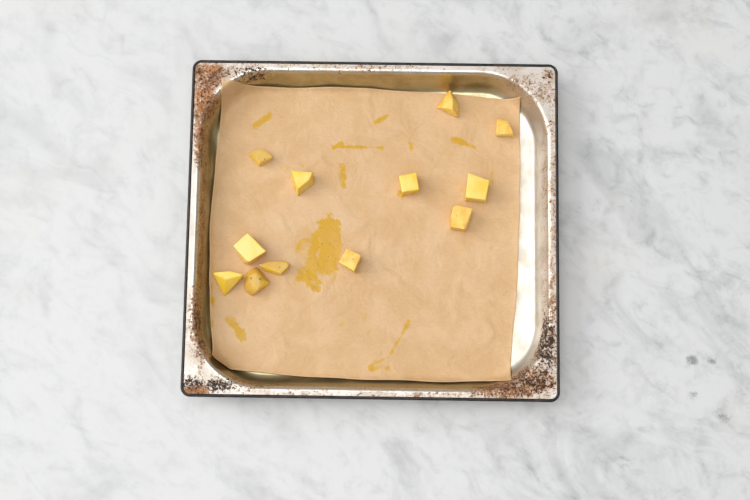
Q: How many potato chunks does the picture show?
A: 12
